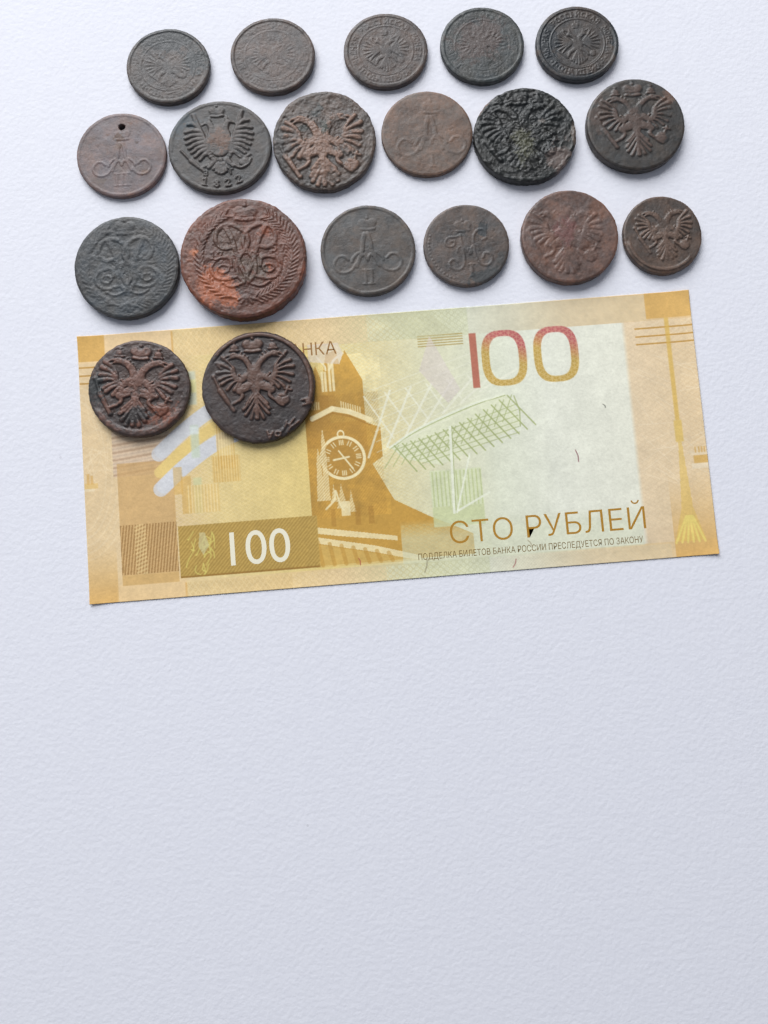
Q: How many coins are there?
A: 19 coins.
